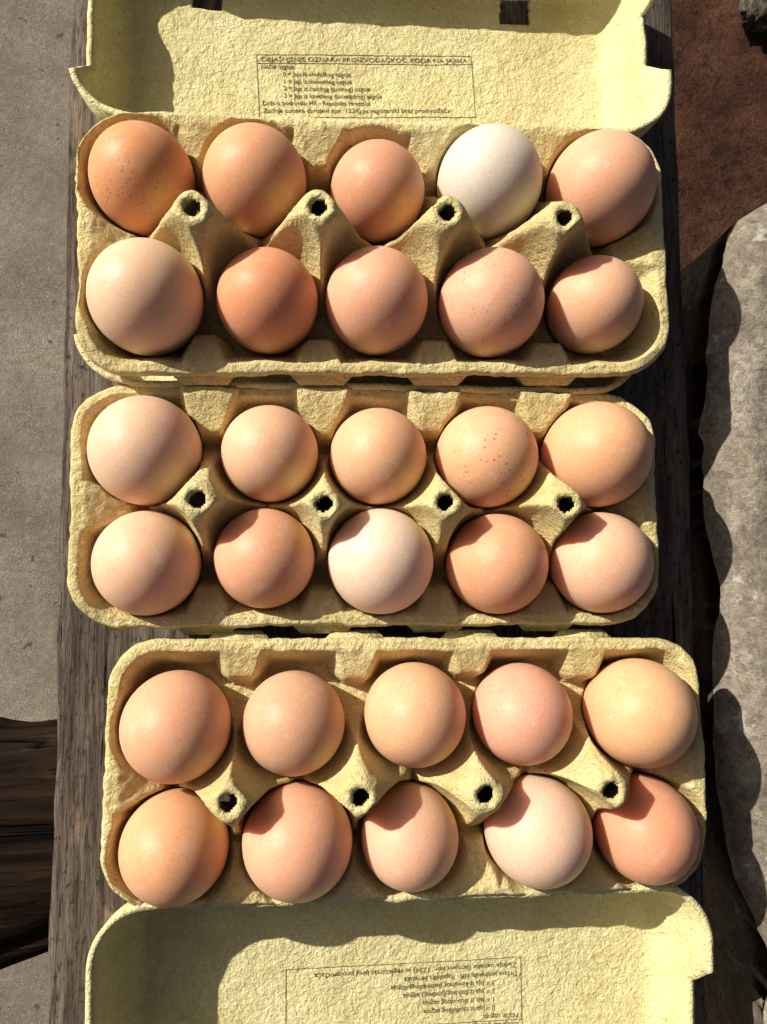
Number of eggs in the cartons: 30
